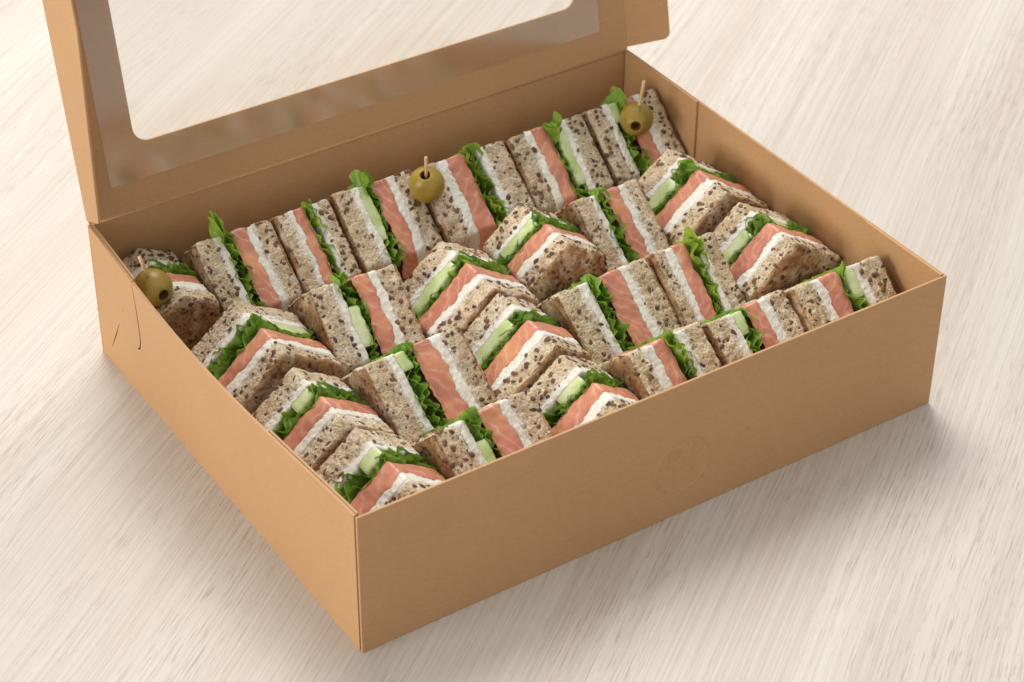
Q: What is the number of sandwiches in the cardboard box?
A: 25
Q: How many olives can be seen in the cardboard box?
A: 3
